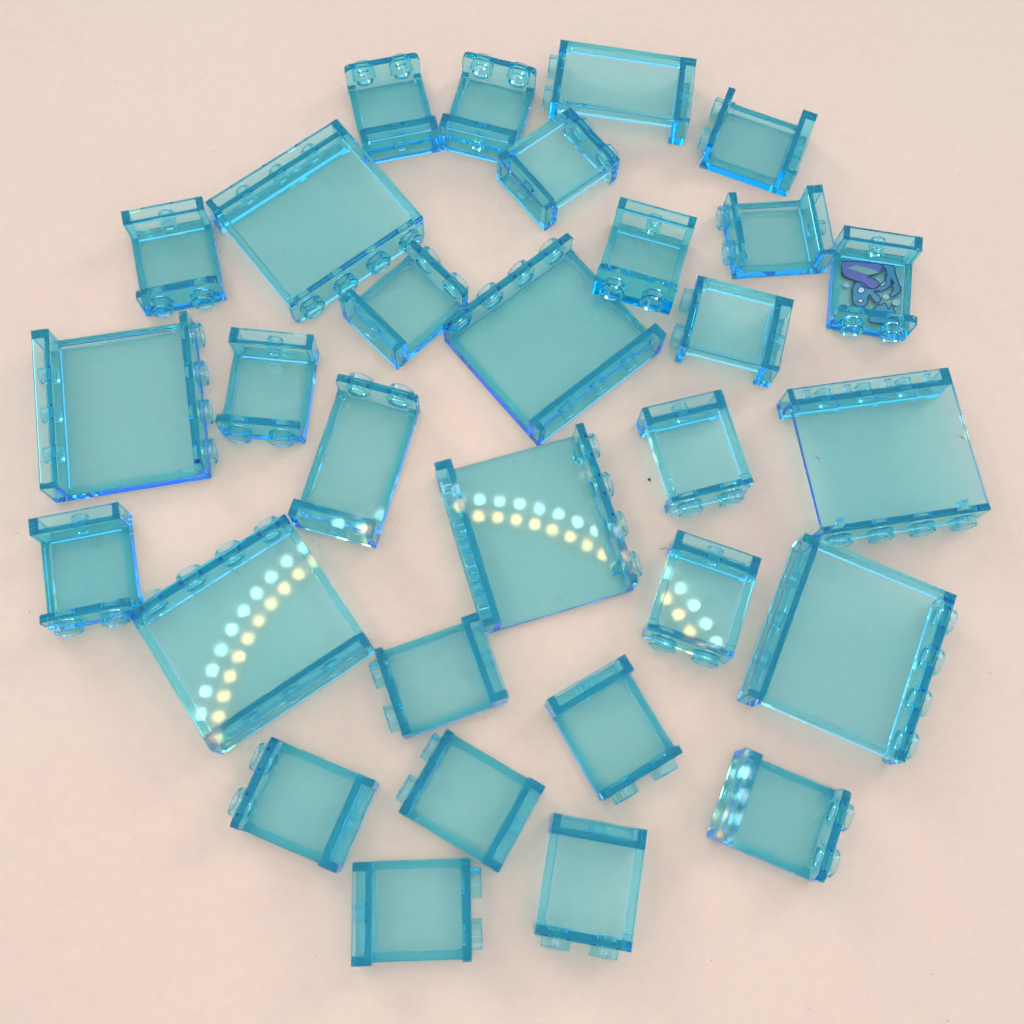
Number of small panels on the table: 21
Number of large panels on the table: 7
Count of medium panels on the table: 2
